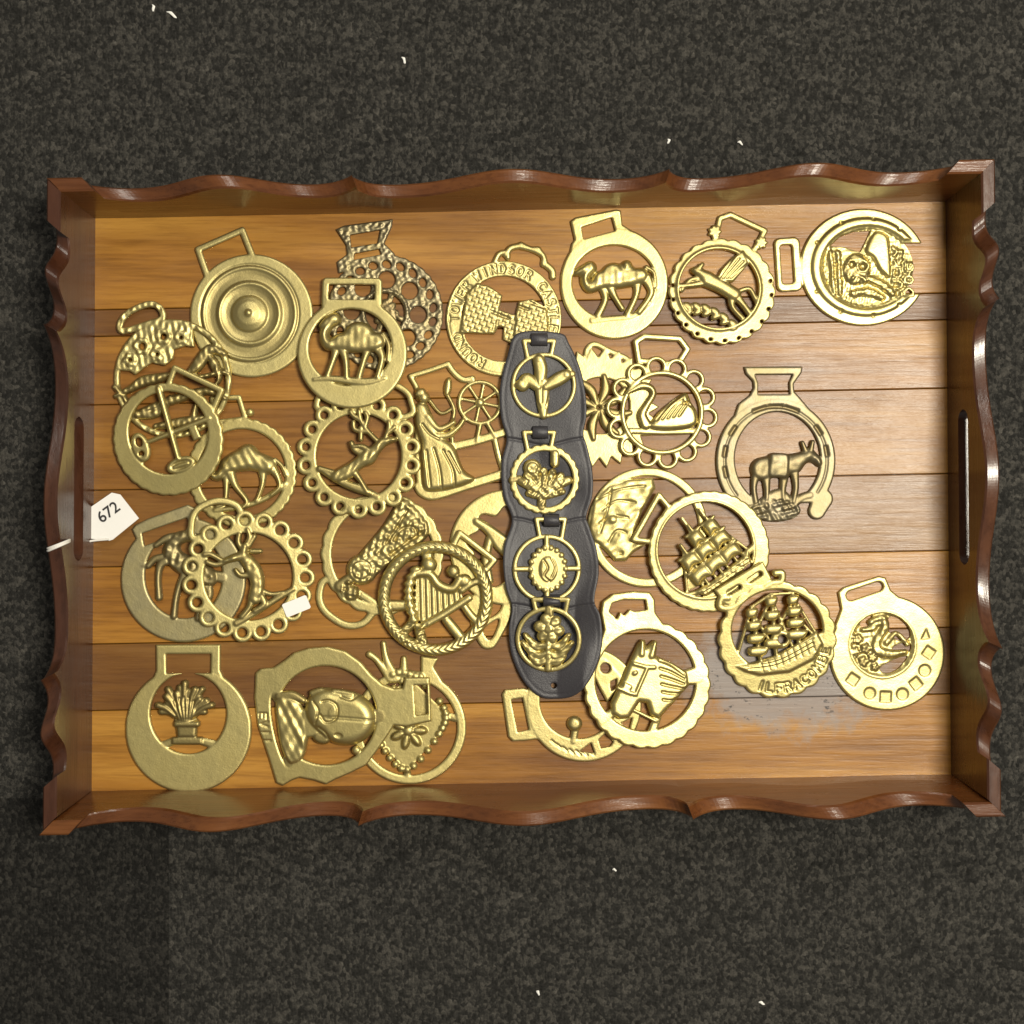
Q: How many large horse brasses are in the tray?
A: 29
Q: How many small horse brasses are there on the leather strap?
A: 4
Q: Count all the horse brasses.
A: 33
